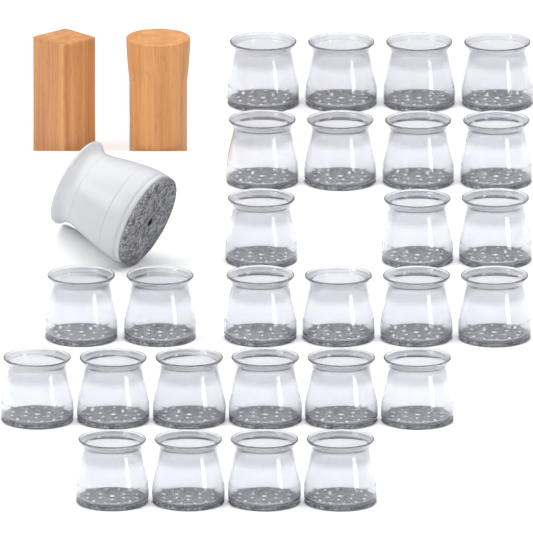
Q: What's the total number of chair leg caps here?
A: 28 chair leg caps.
